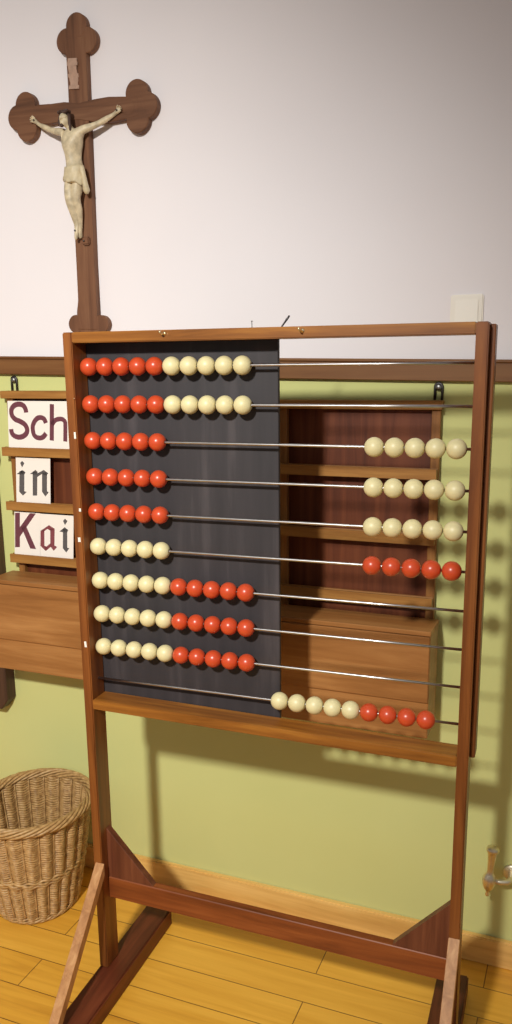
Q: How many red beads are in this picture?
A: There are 49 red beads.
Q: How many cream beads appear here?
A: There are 50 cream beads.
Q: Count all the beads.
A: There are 99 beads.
